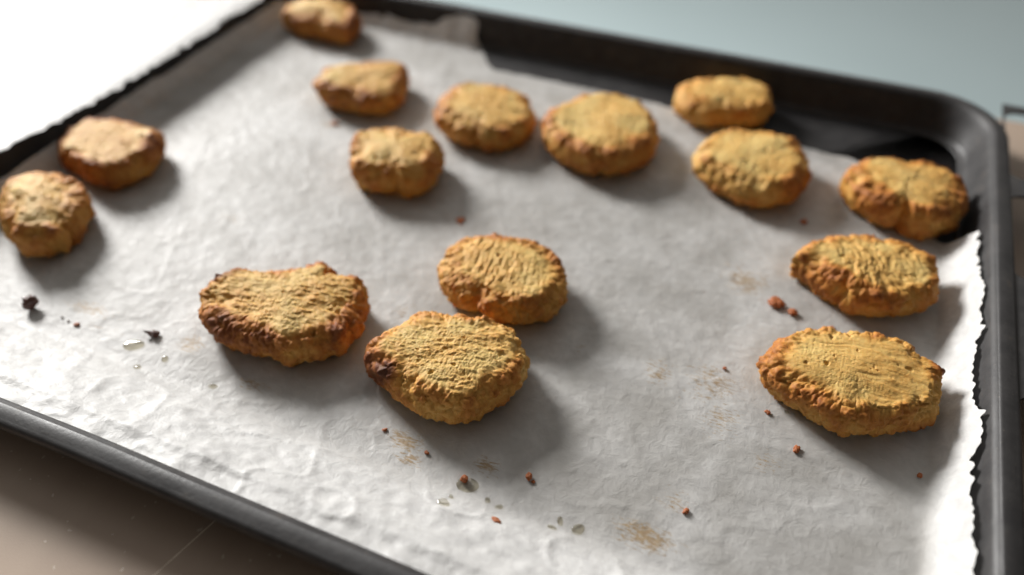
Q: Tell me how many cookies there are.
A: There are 15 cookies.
